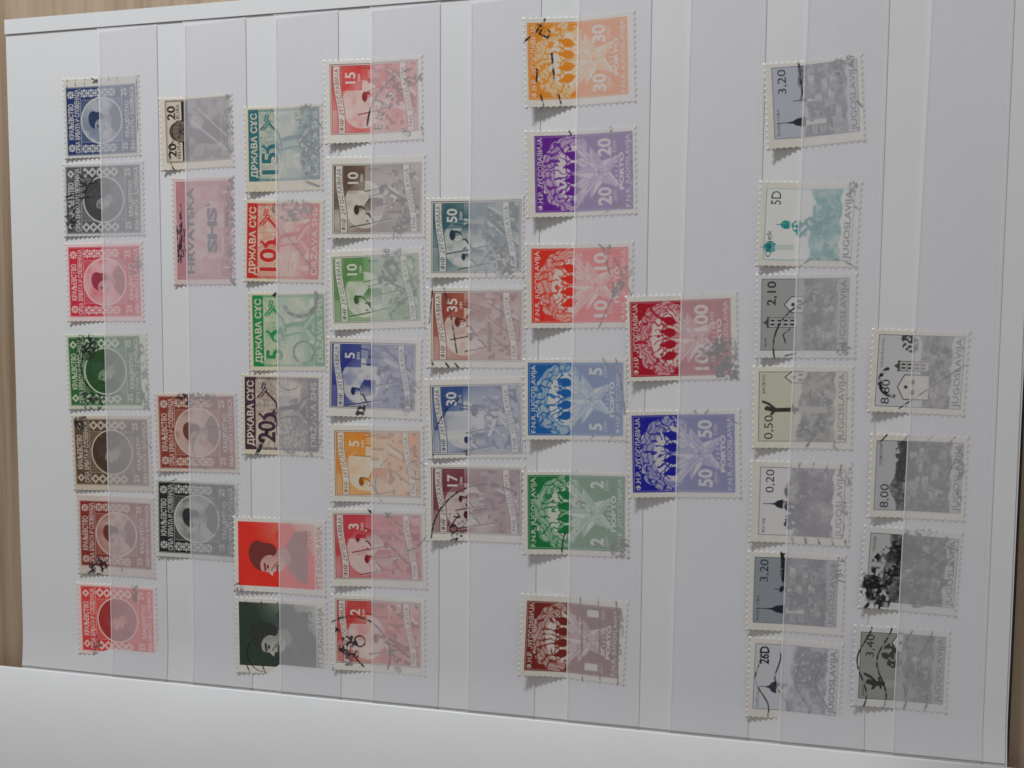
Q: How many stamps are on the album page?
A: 47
